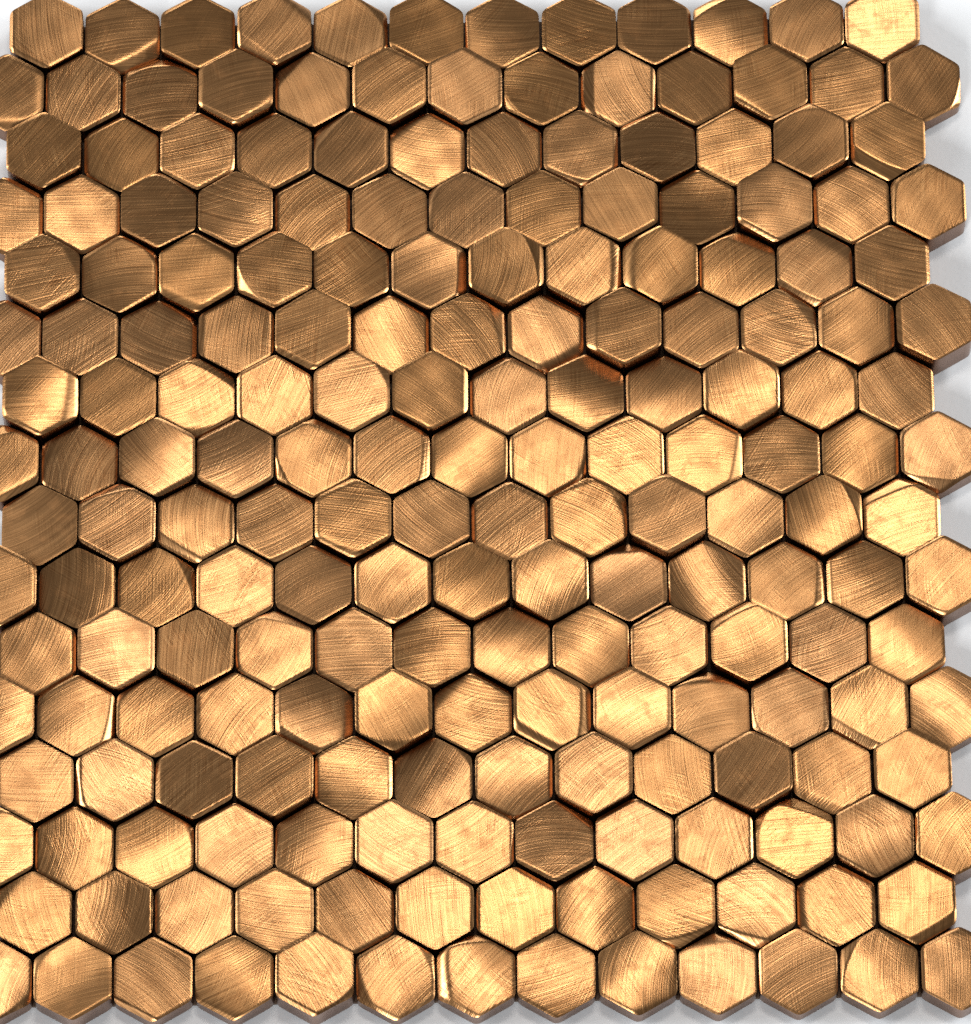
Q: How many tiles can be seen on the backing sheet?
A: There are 200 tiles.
